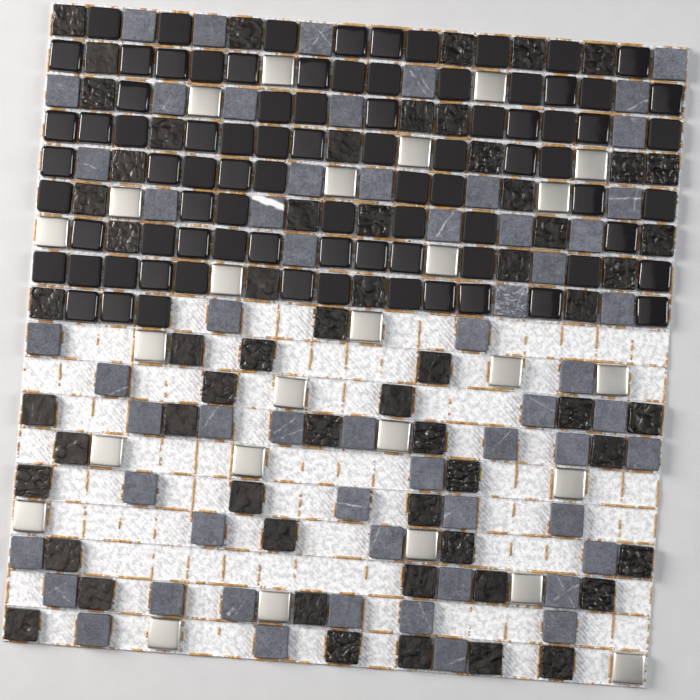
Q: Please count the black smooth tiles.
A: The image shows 84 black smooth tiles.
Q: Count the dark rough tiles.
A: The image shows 60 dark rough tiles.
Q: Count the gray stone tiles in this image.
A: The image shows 59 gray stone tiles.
